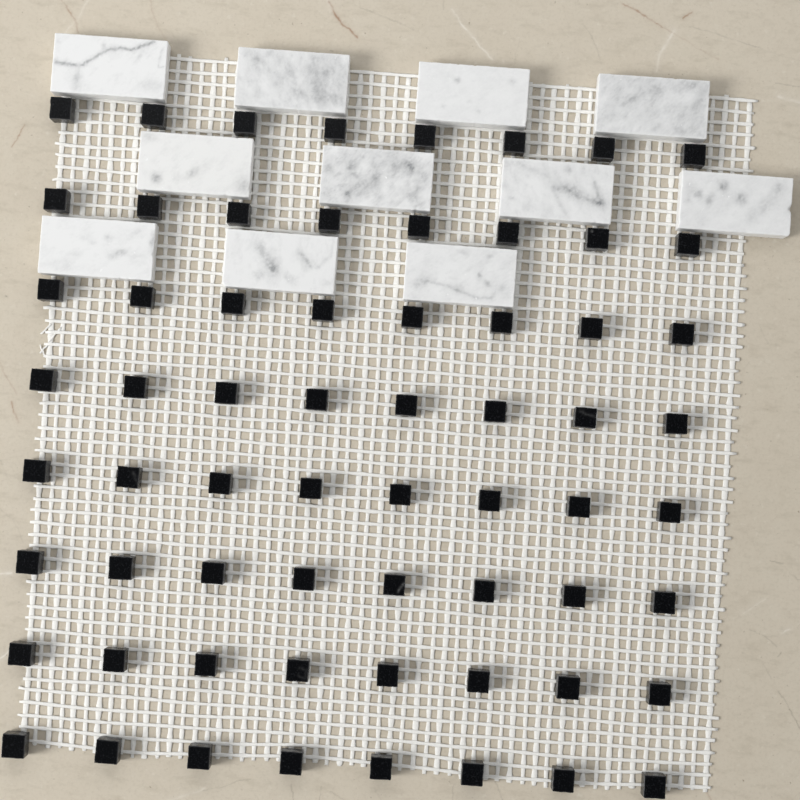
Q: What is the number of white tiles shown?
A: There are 11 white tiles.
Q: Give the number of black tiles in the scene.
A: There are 64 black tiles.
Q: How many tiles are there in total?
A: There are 75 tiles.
